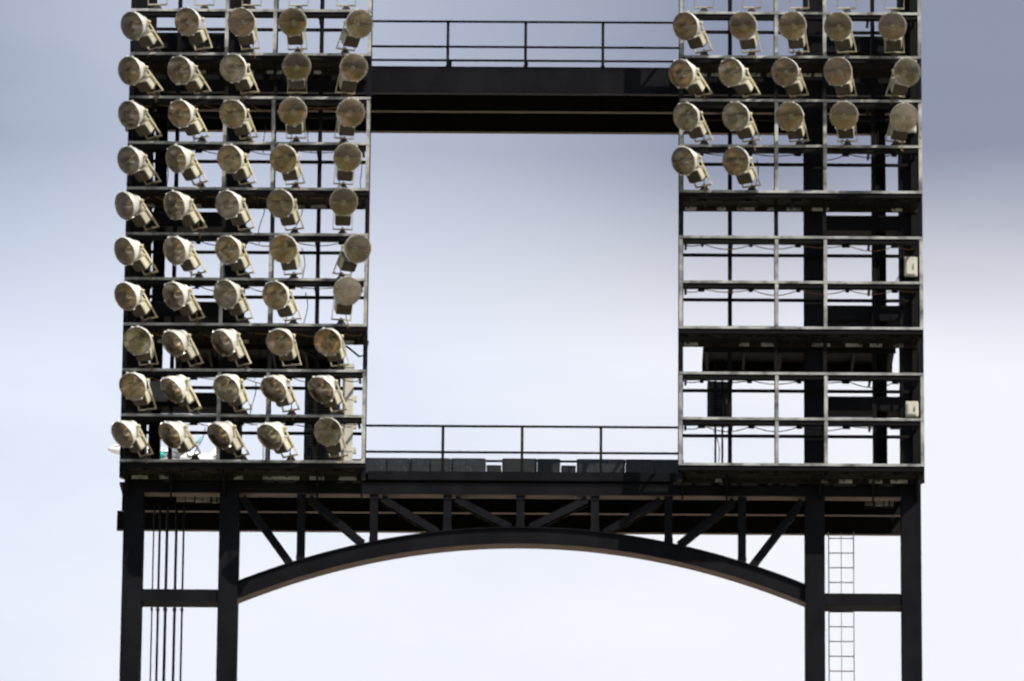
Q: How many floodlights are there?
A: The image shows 67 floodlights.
